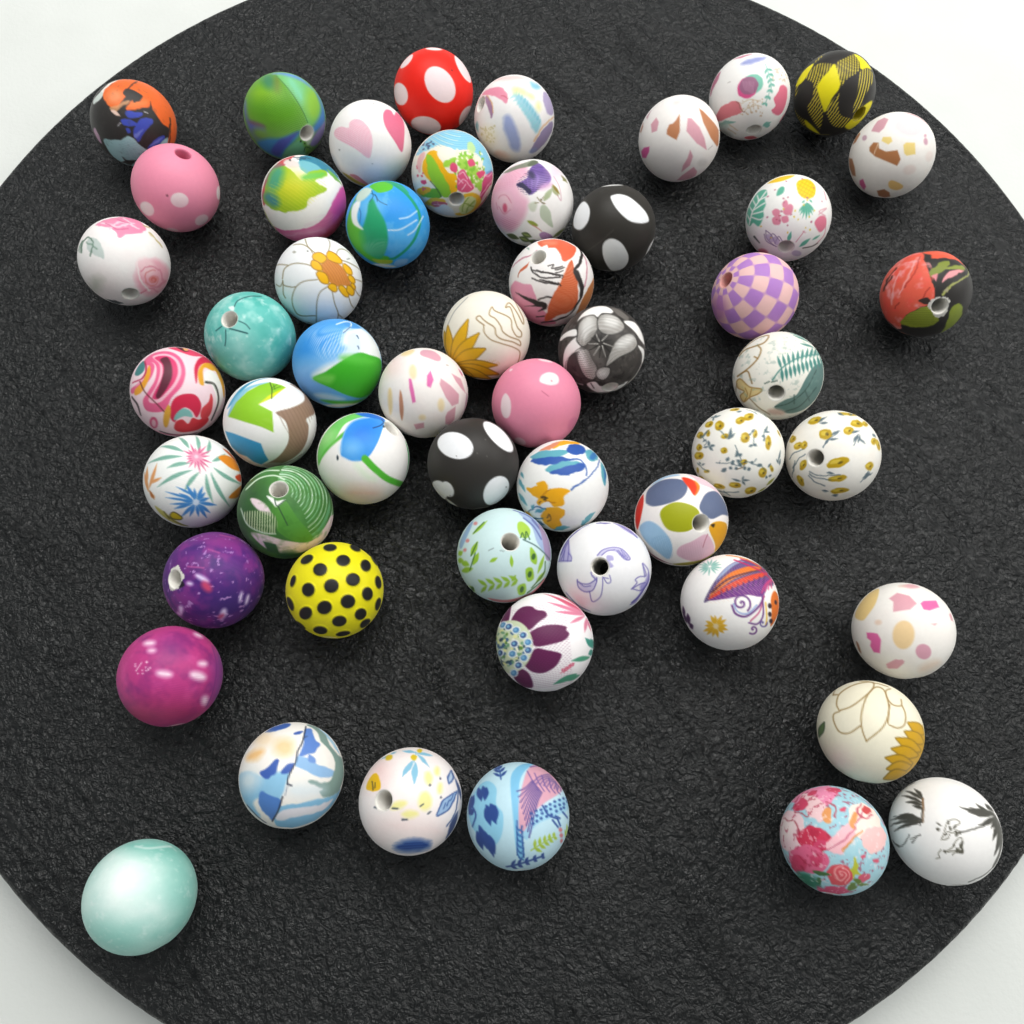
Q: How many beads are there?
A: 53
